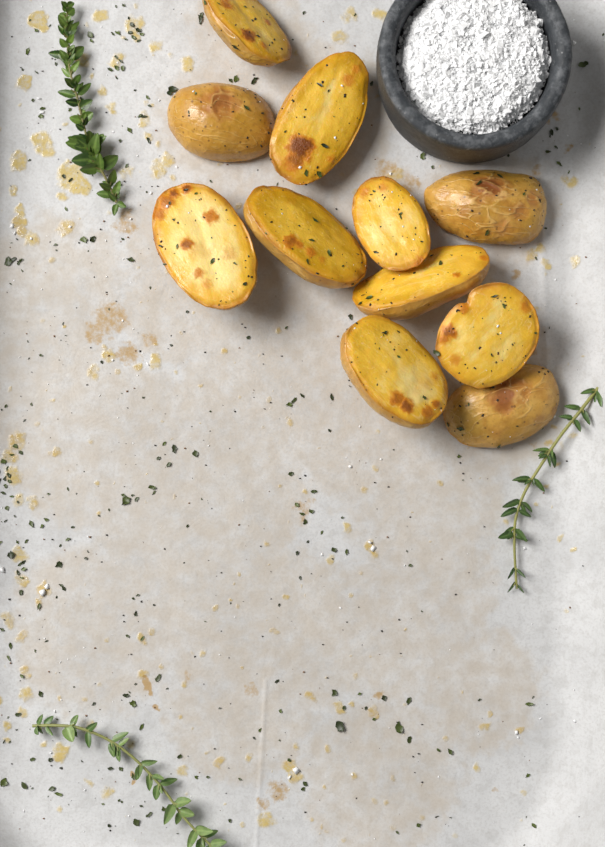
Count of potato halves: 11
